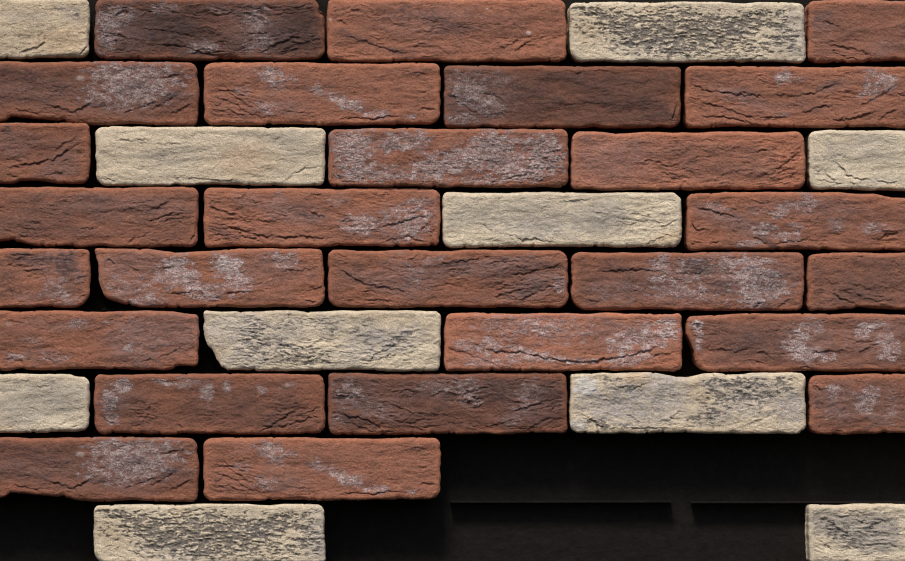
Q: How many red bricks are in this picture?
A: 26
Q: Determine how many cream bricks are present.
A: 10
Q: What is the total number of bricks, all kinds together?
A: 36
